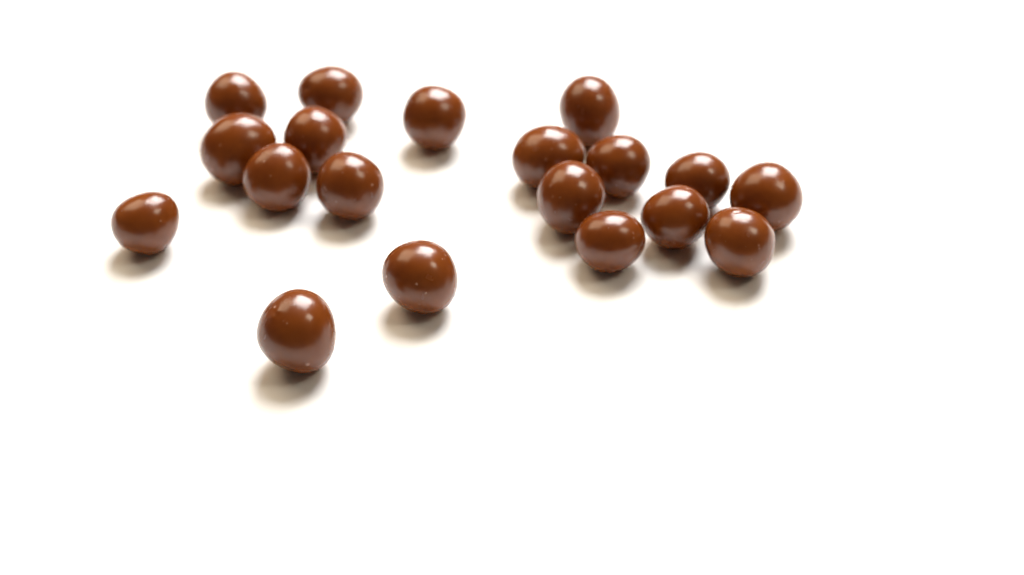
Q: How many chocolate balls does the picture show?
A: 19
